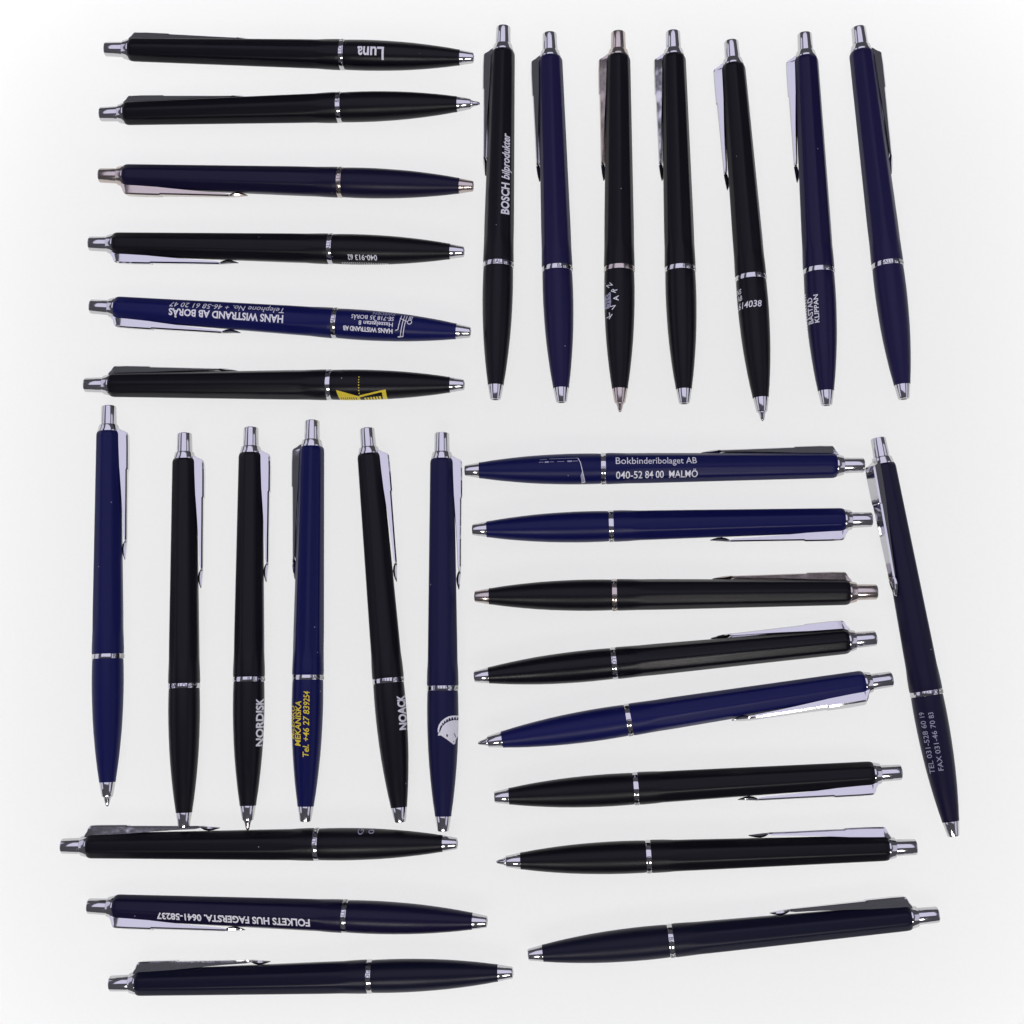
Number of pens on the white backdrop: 31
